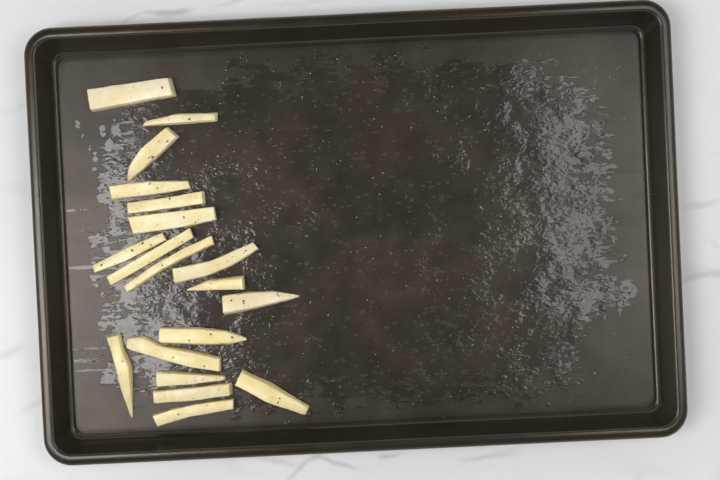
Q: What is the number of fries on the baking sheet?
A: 19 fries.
